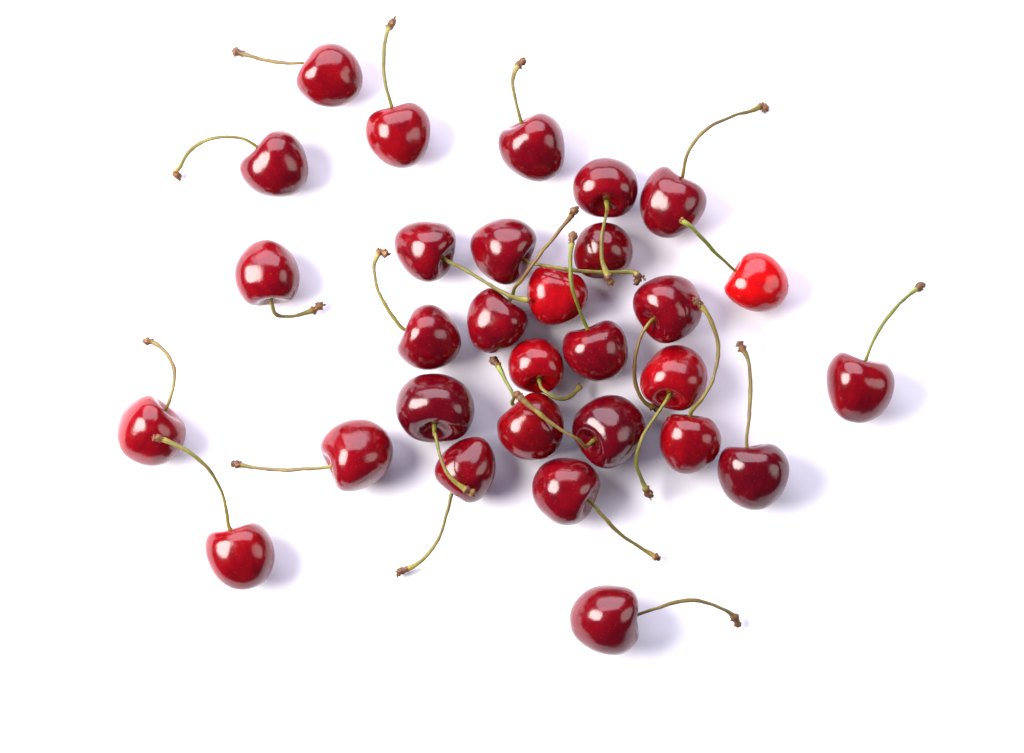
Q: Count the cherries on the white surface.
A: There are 30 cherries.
